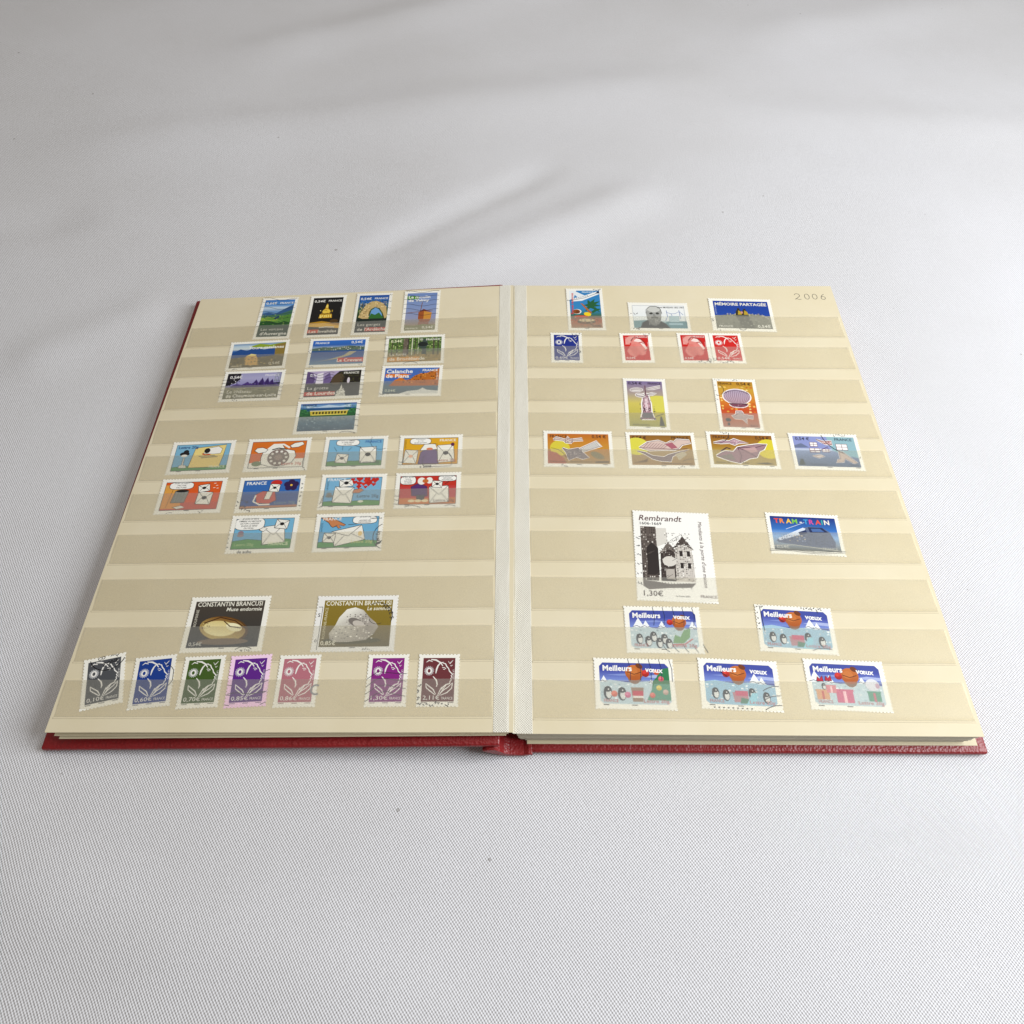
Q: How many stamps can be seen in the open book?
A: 50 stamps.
